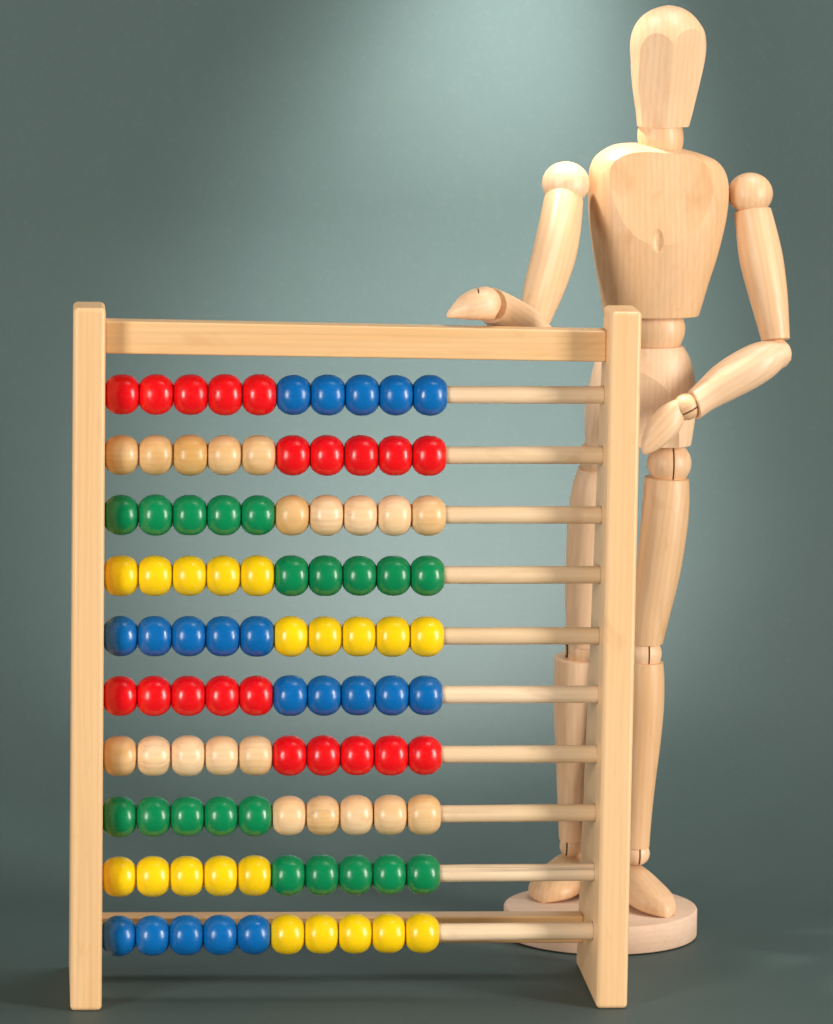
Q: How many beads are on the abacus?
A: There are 100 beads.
